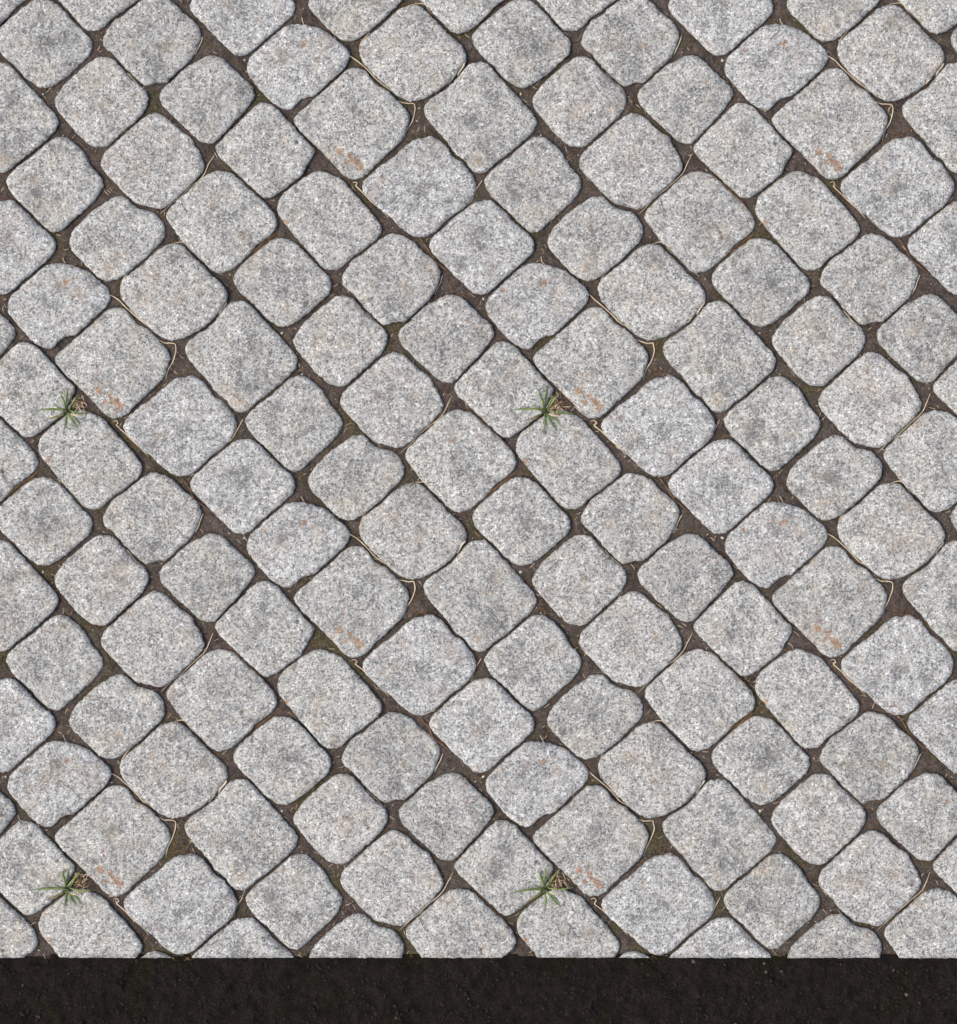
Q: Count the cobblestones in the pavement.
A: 151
